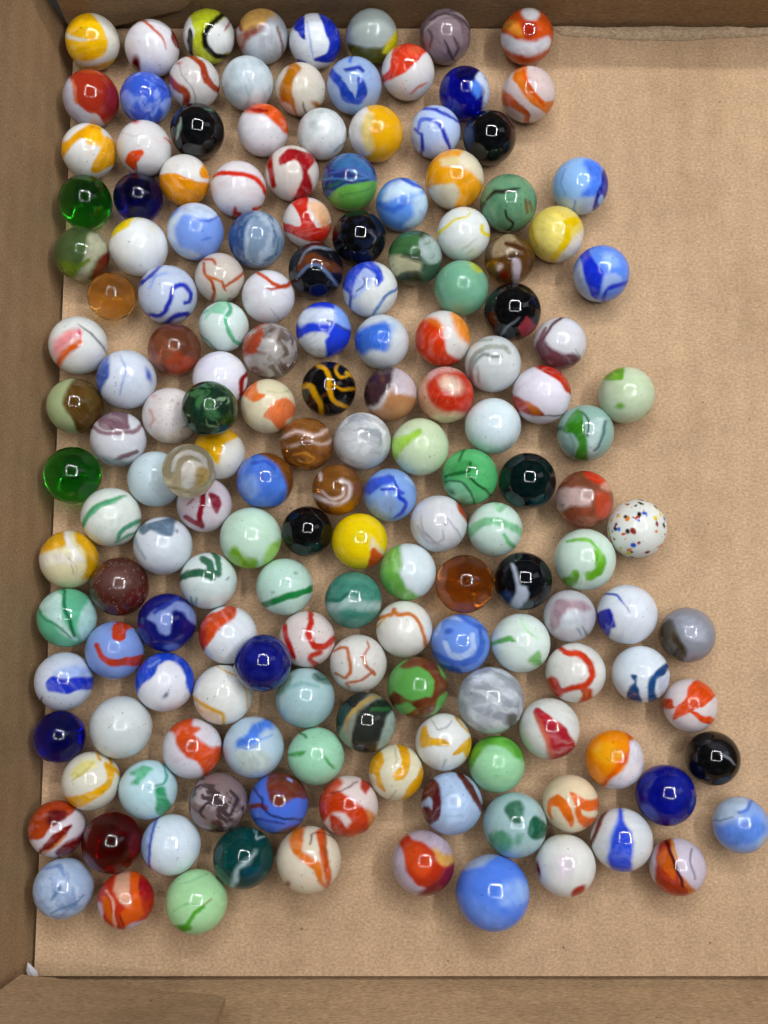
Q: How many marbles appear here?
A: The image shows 165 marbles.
